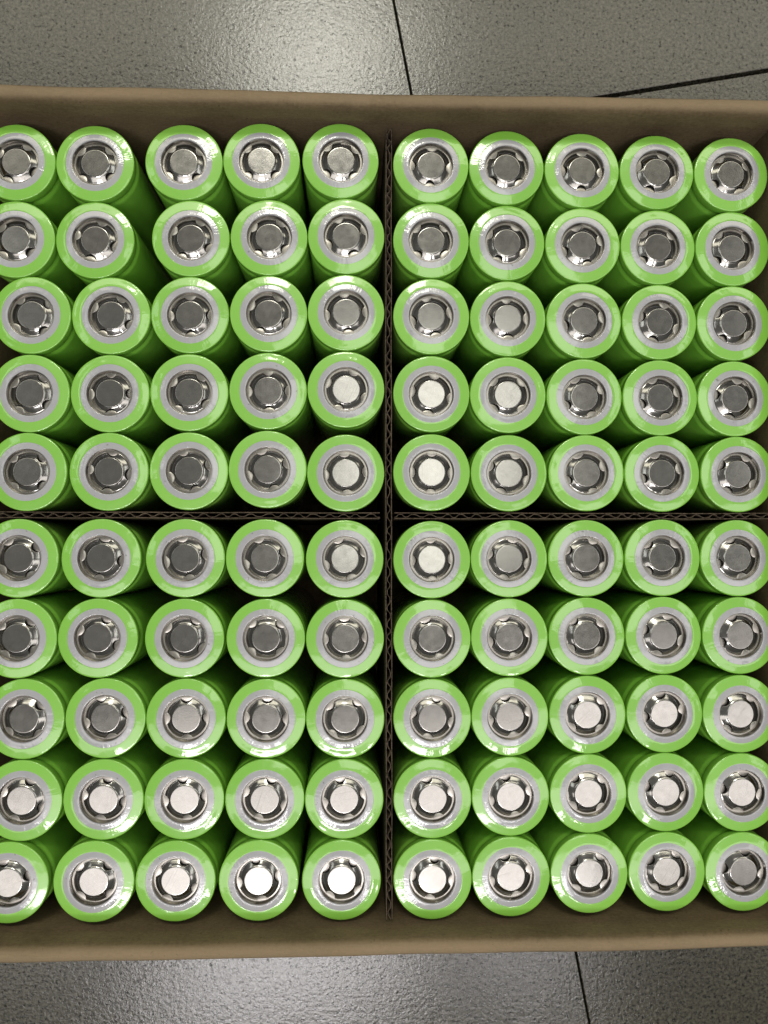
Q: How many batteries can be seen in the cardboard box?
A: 100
